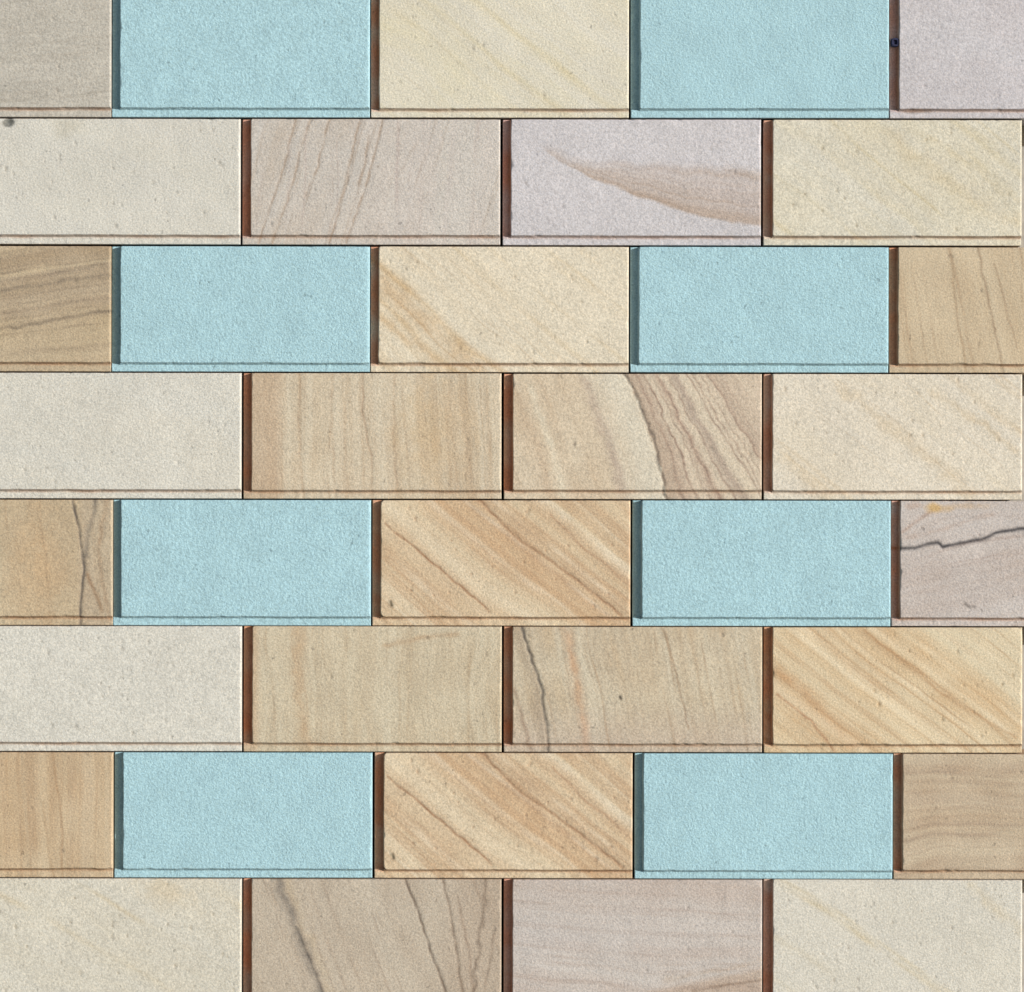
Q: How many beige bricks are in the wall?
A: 28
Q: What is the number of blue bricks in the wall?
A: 8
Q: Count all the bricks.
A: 36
